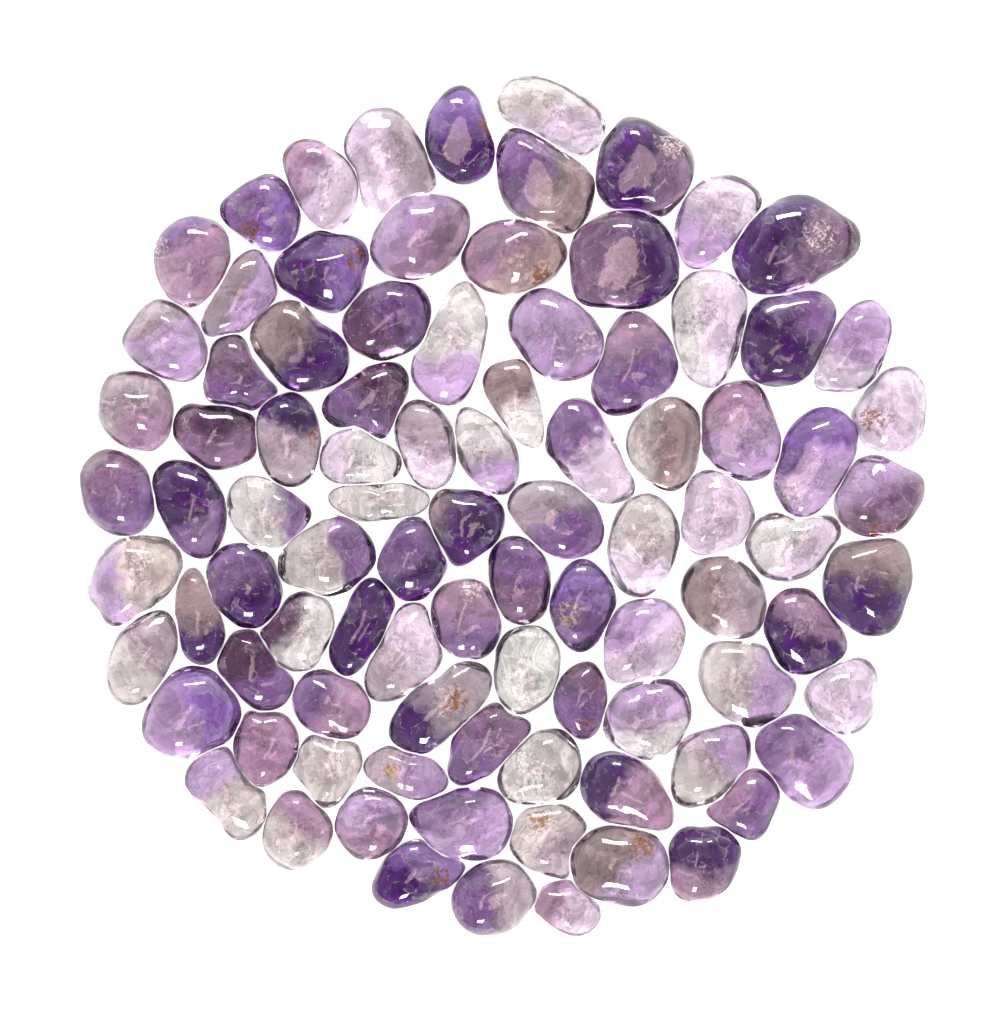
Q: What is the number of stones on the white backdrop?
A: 92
